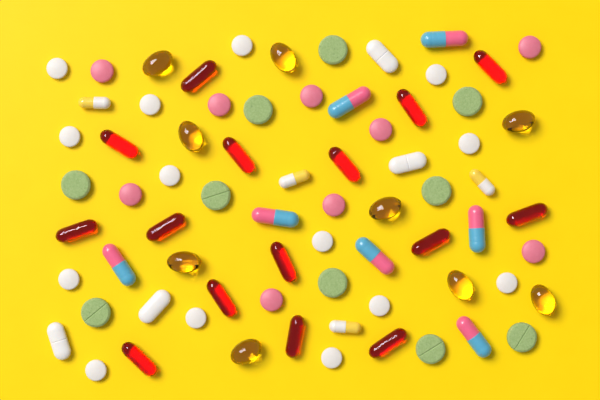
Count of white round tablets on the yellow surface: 14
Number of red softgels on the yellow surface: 15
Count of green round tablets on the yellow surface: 10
